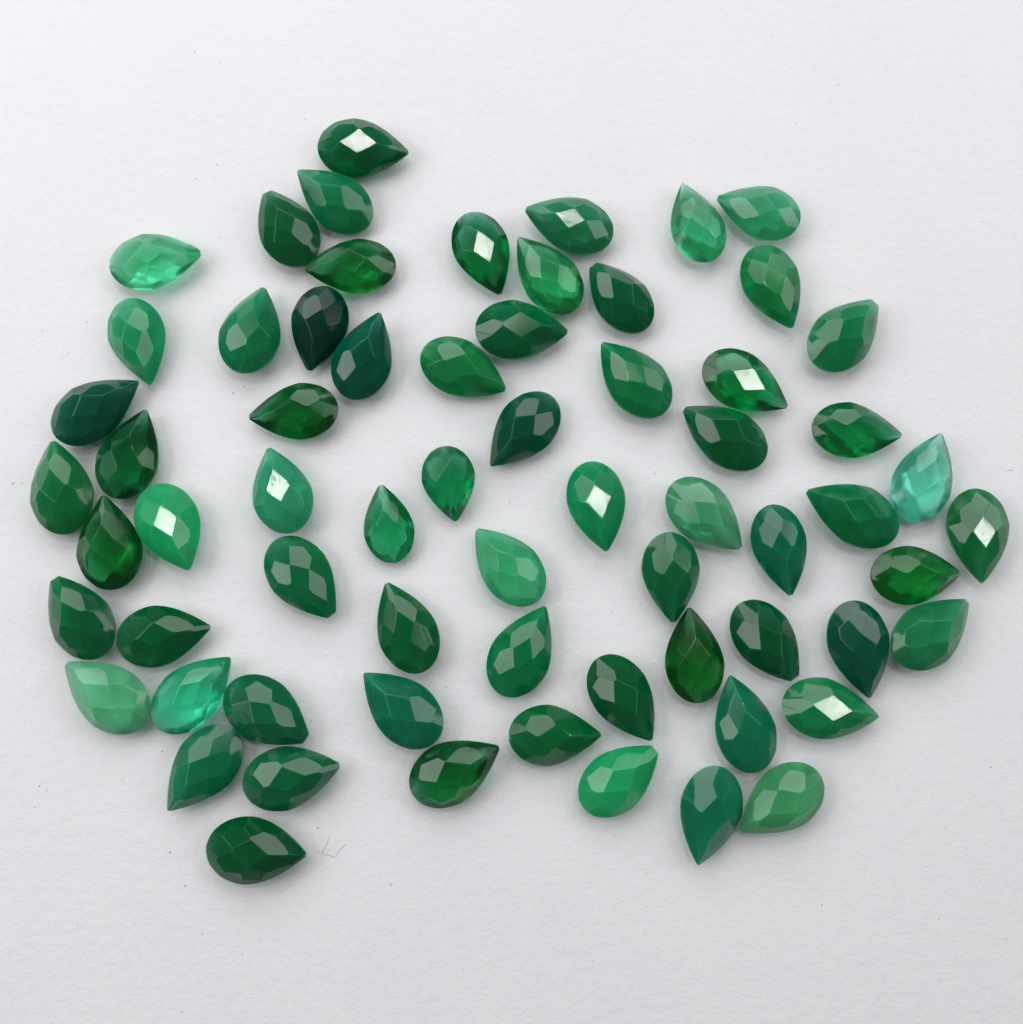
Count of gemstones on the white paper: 66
